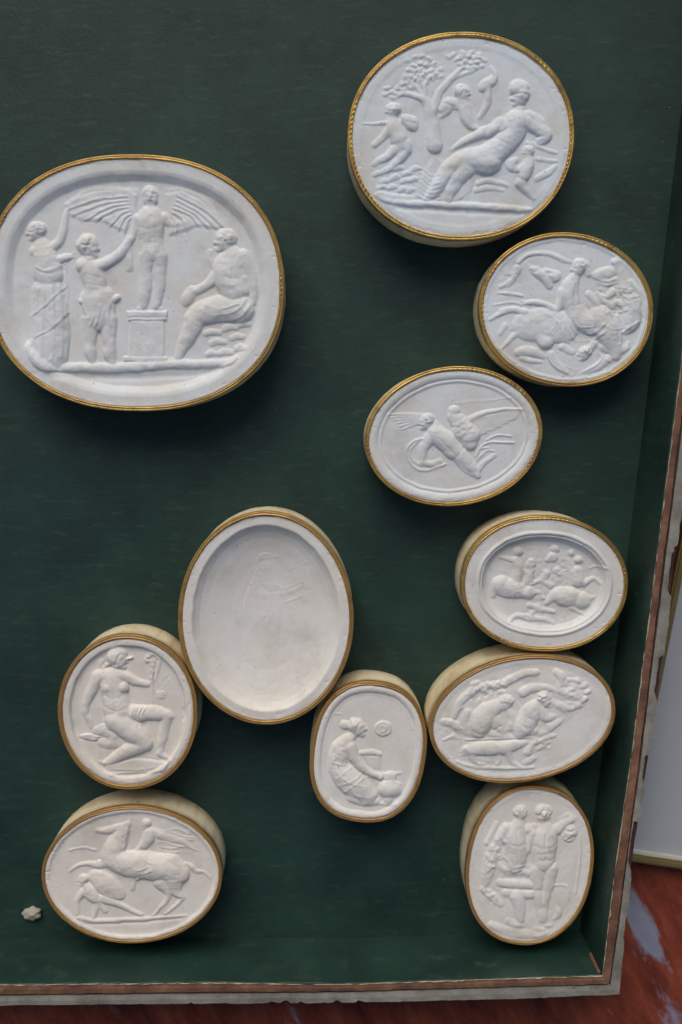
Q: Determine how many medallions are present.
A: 11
